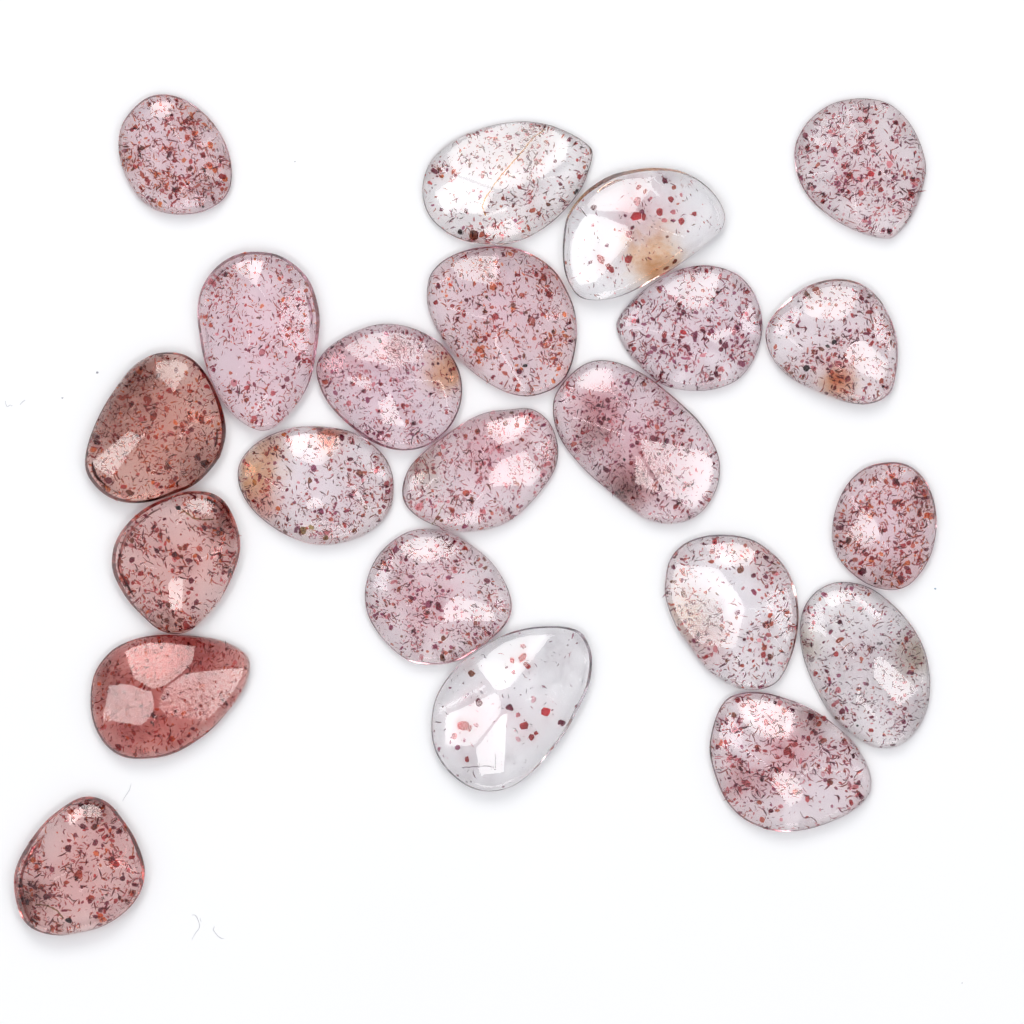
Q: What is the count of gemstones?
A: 22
